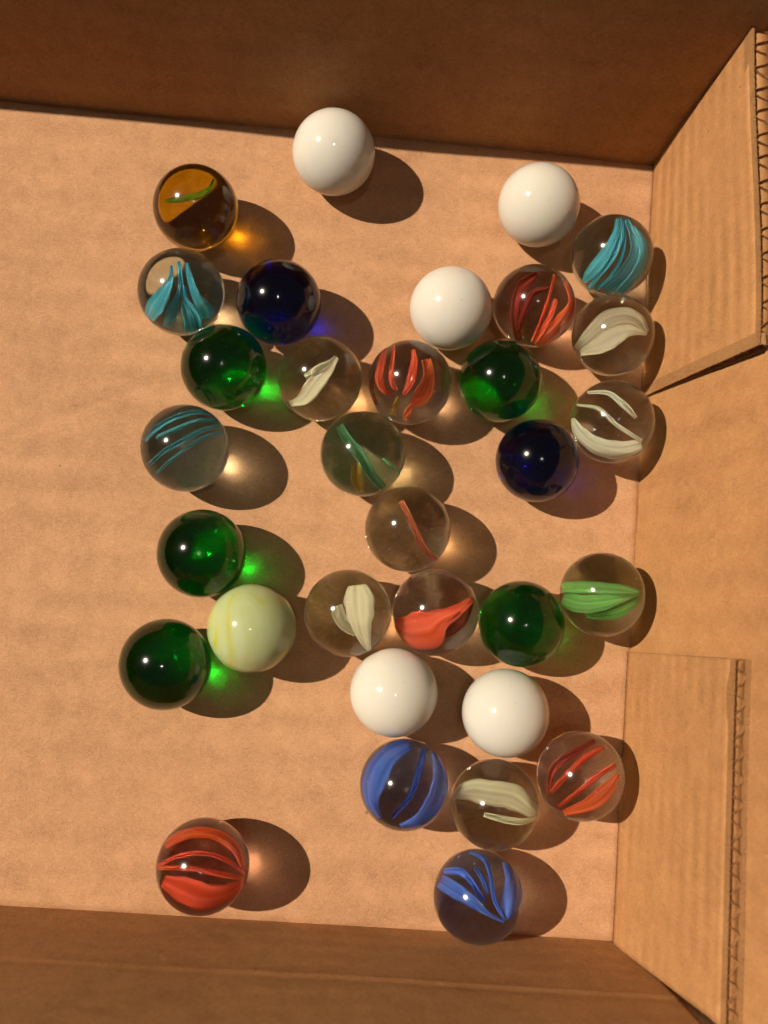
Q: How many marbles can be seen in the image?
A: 32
